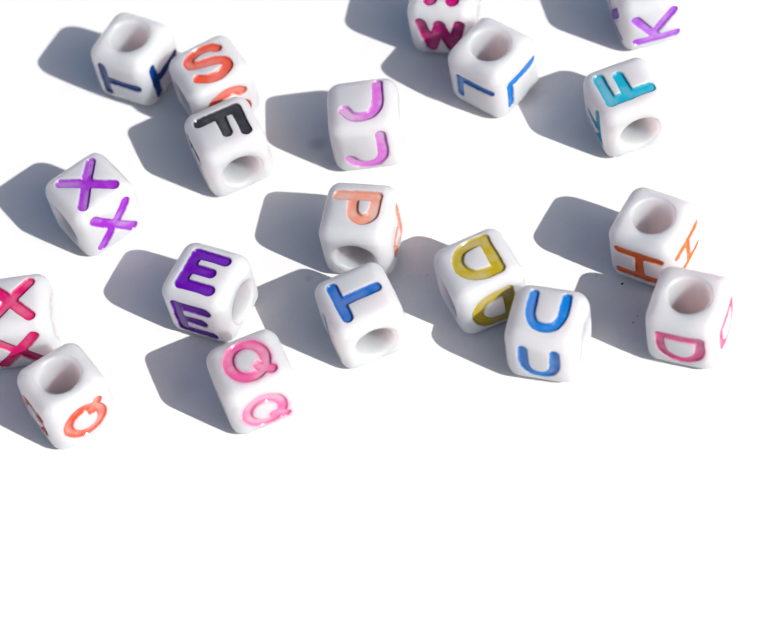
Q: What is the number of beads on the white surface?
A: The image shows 19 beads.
